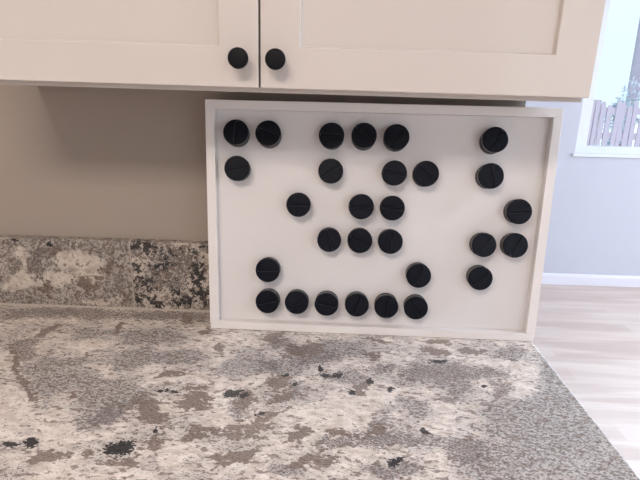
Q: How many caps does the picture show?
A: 29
